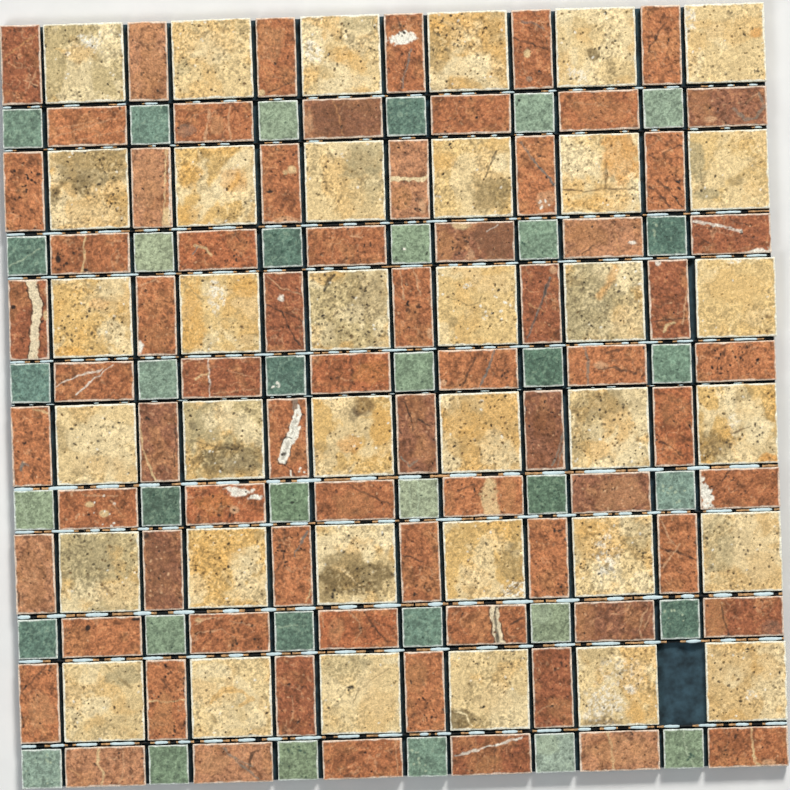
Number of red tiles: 71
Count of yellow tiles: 36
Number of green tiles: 36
